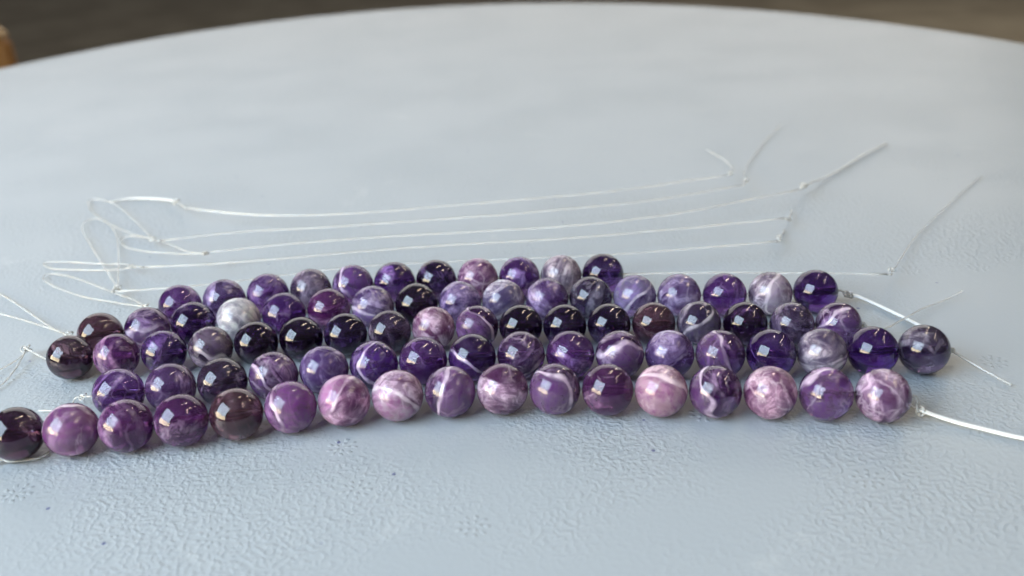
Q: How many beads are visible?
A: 80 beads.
